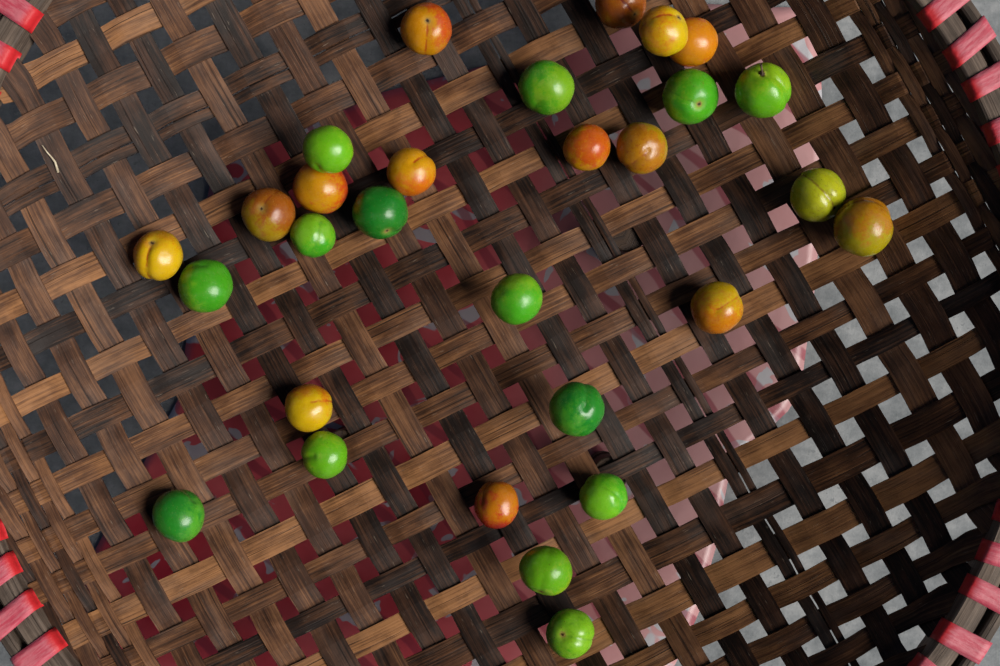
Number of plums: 29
